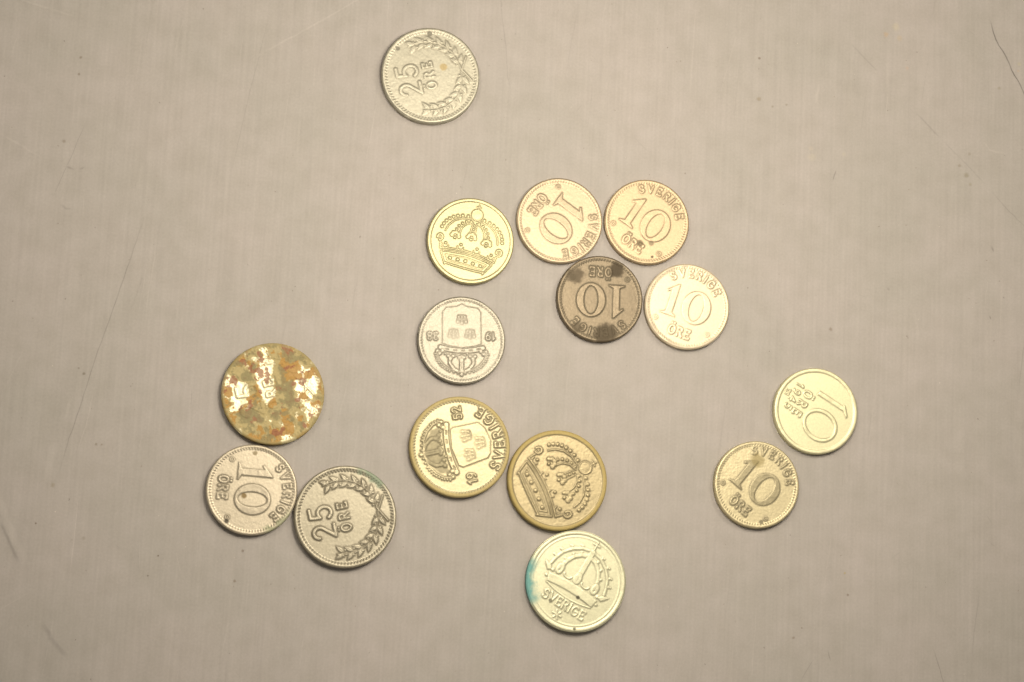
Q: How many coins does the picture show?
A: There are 15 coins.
